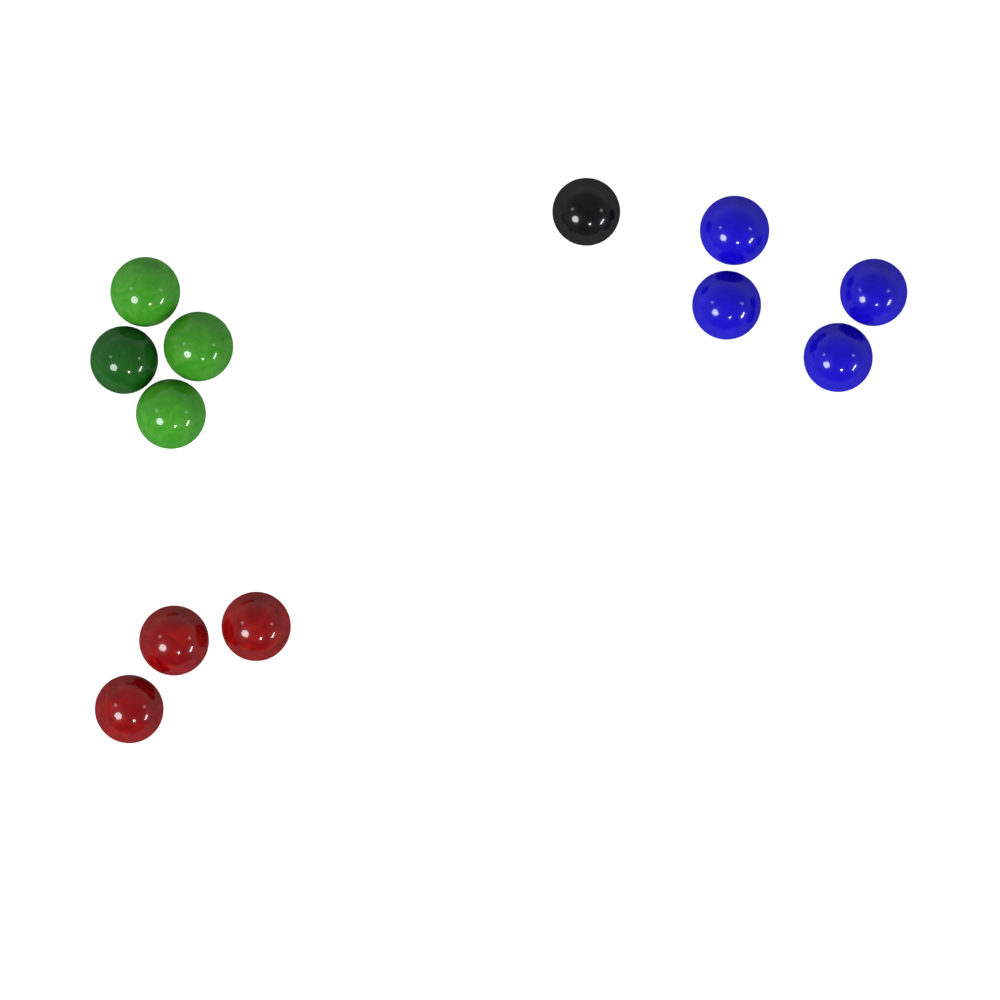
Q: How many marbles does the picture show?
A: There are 12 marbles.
